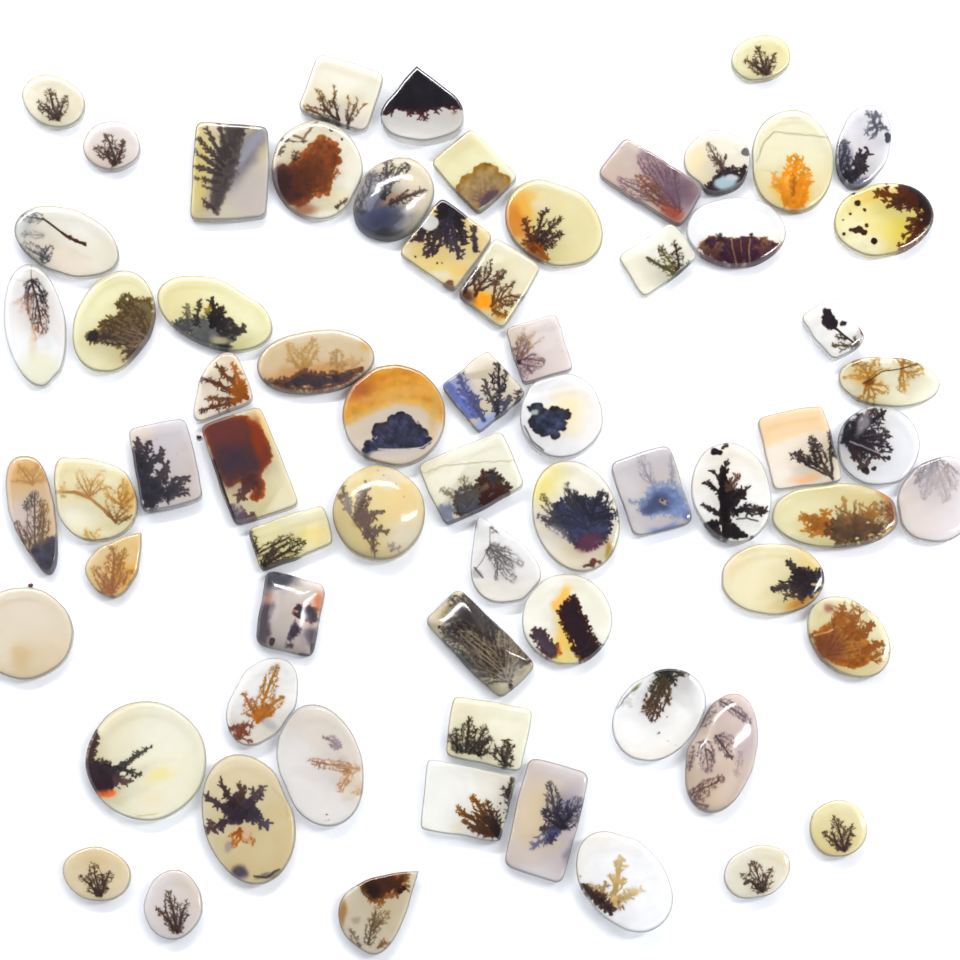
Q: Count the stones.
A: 68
